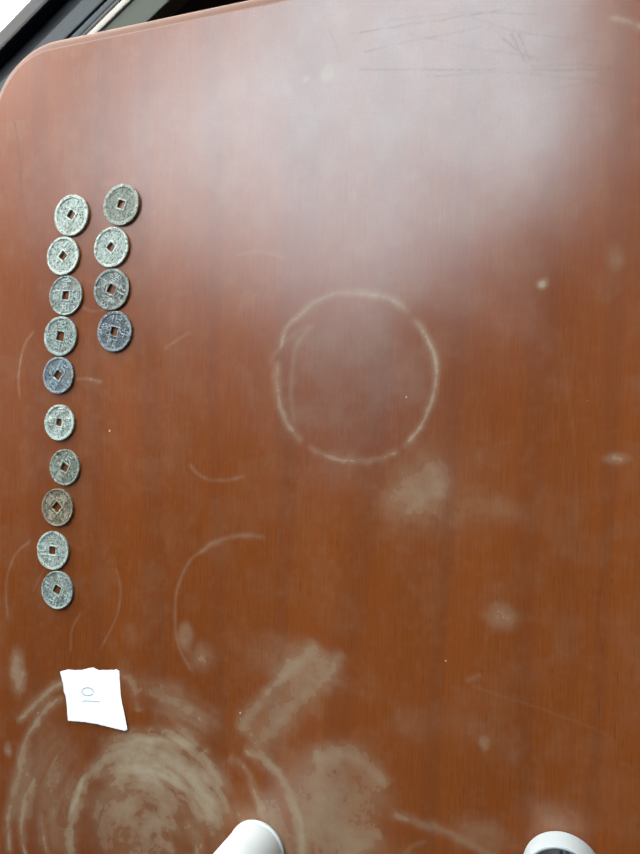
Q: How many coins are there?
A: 14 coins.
